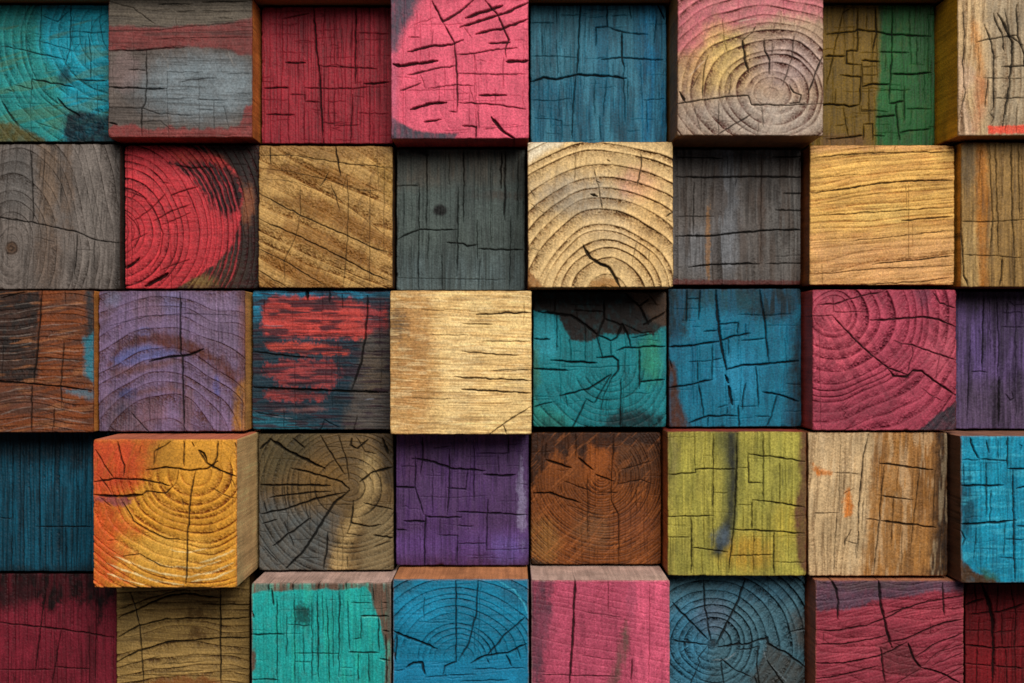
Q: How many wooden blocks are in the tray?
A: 40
